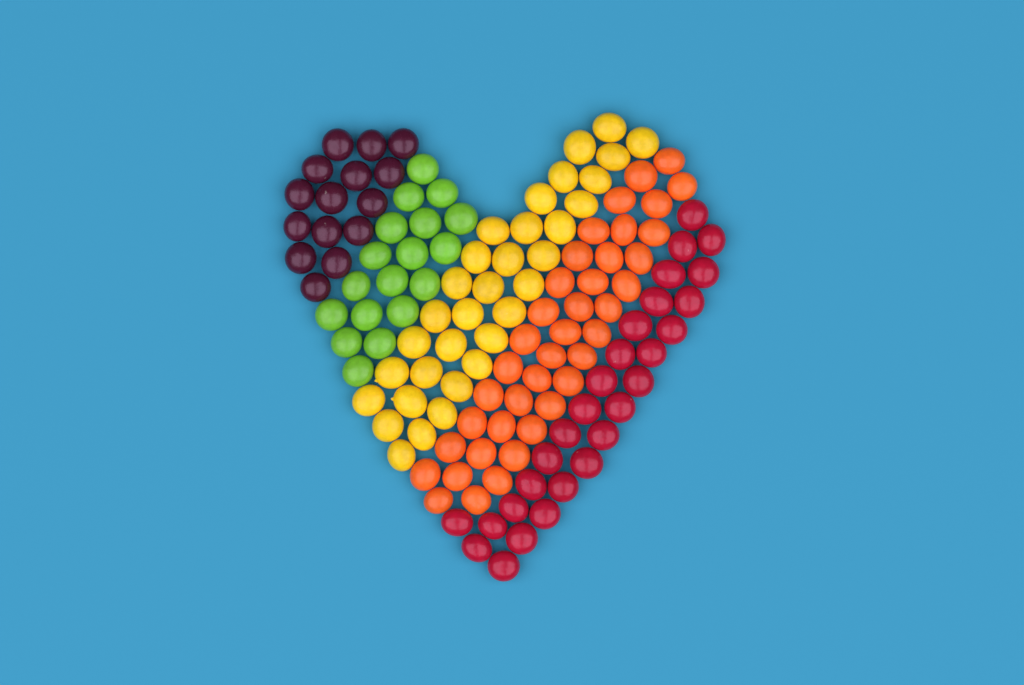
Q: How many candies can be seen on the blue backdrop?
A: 133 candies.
